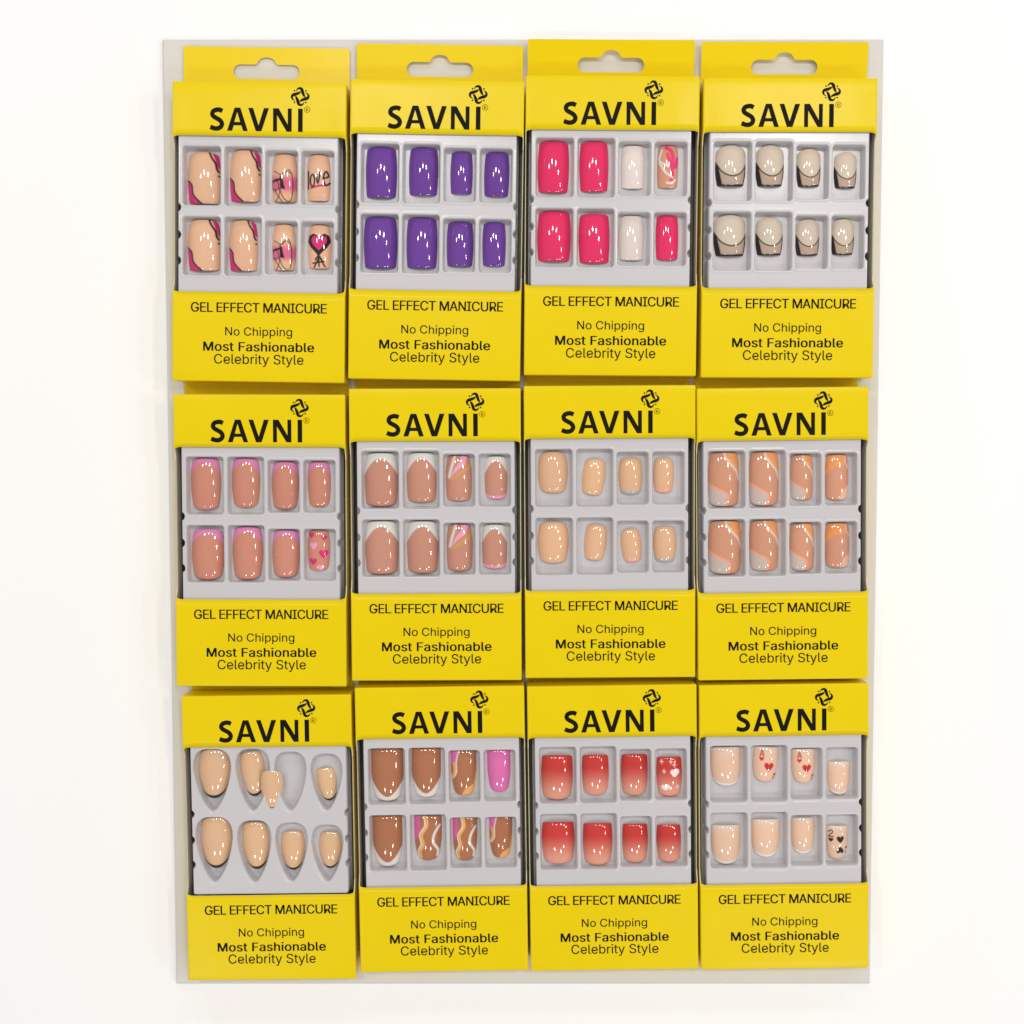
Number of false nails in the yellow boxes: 96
